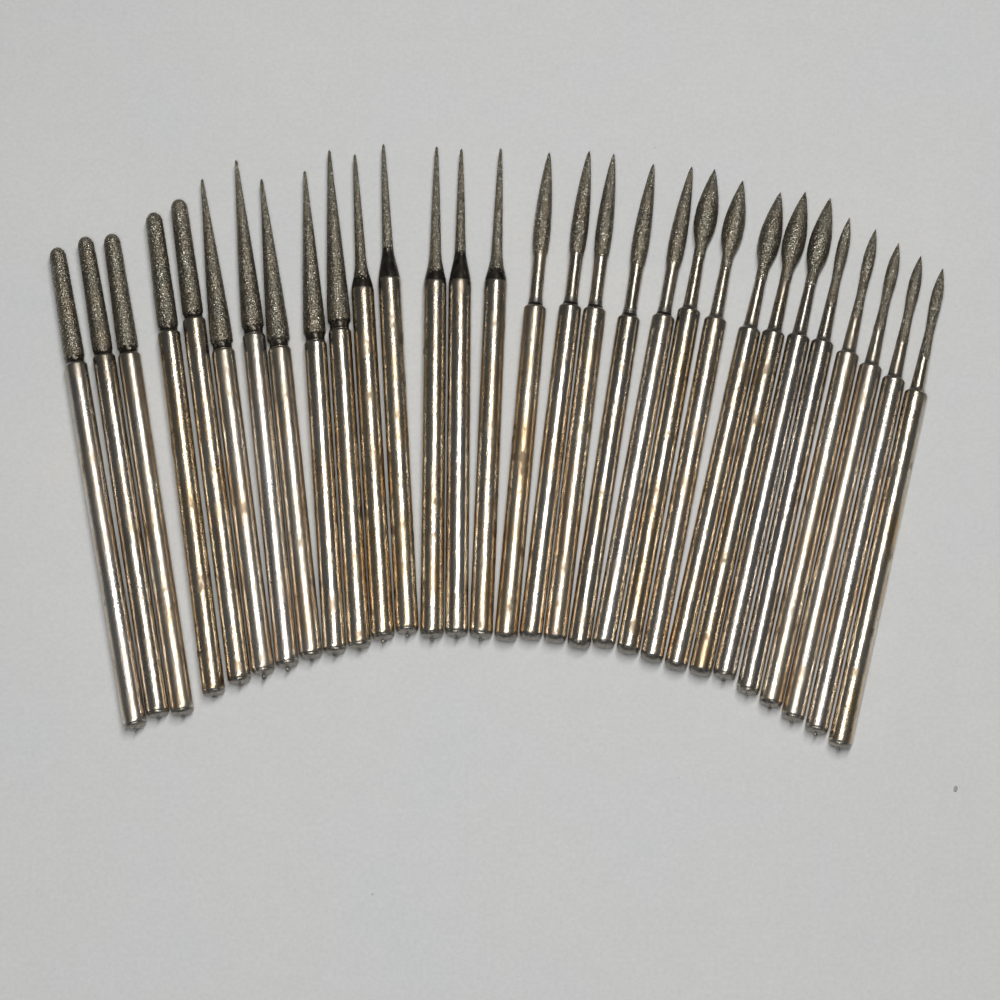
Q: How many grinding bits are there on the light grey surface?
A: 30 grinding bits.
